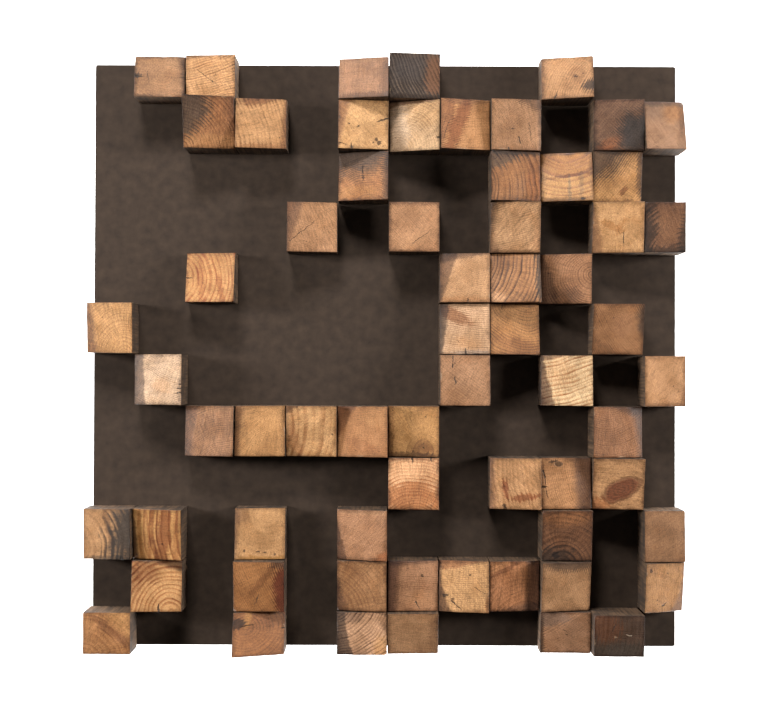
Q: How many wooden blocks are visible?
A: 64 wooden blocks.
